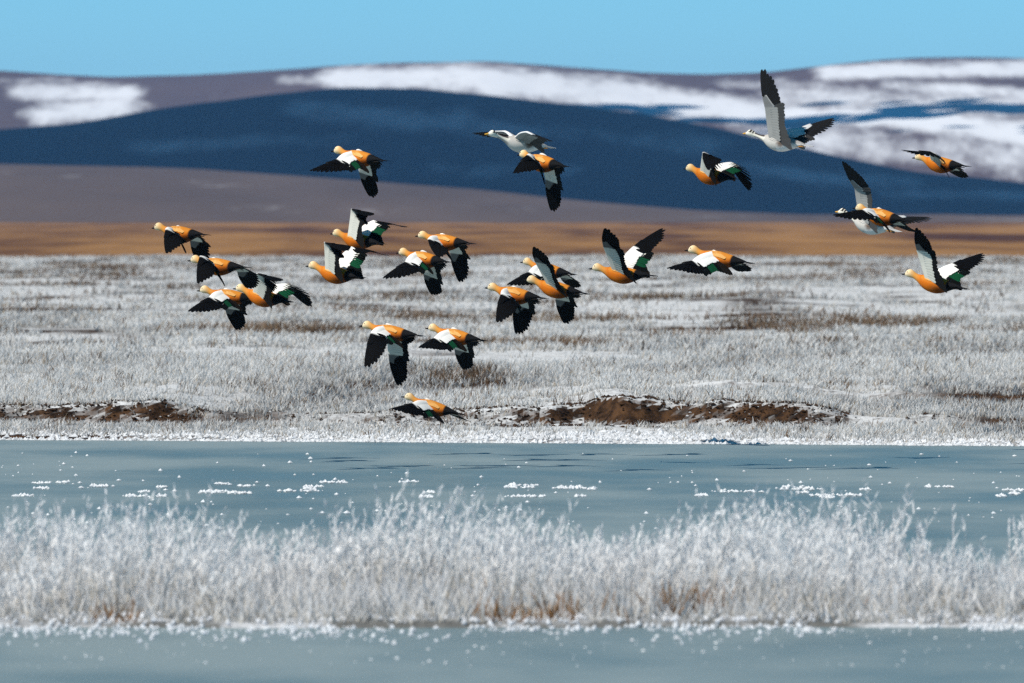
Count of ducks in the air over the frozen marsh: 22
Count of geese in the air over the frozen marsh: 3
